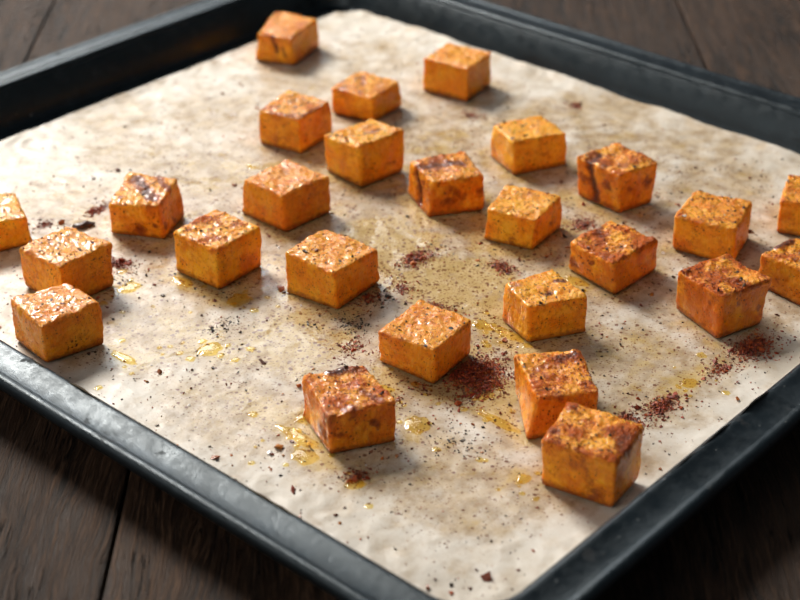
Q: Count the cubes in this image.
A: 26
